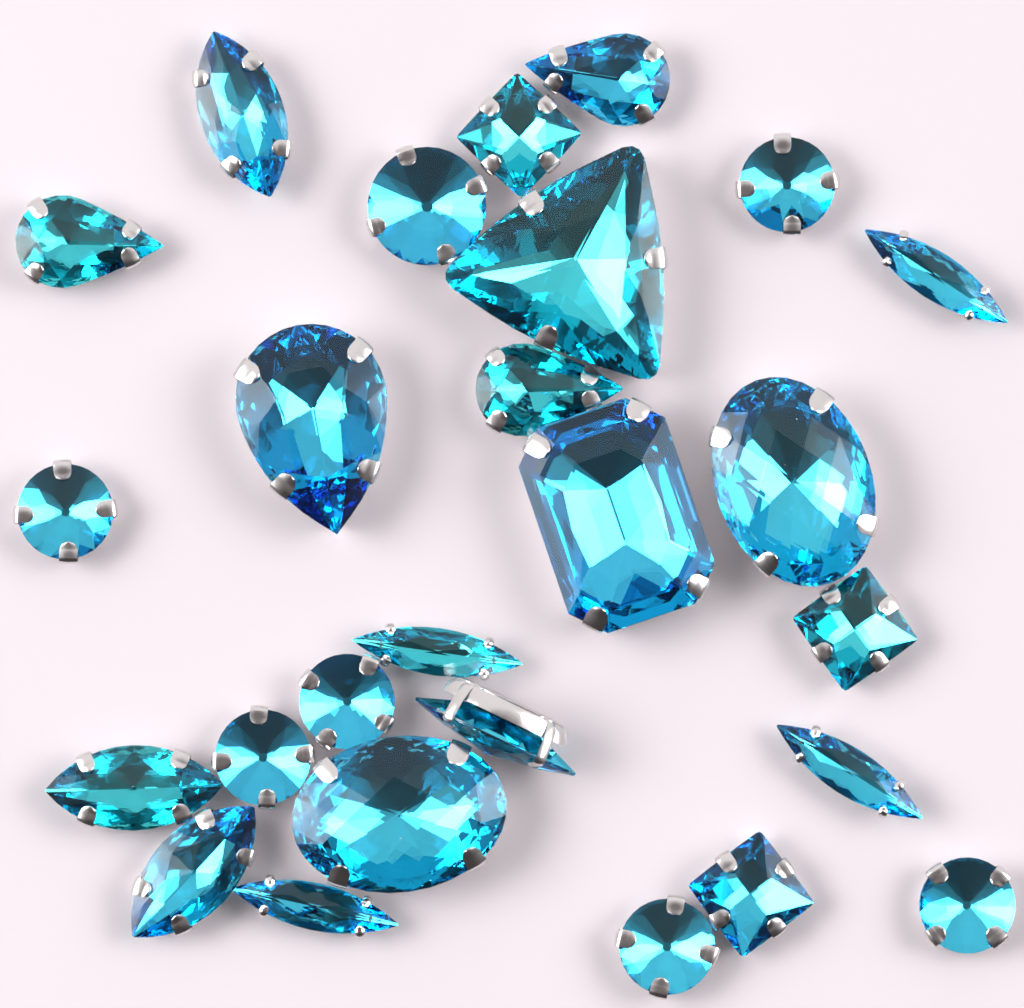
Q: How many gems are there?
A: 26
